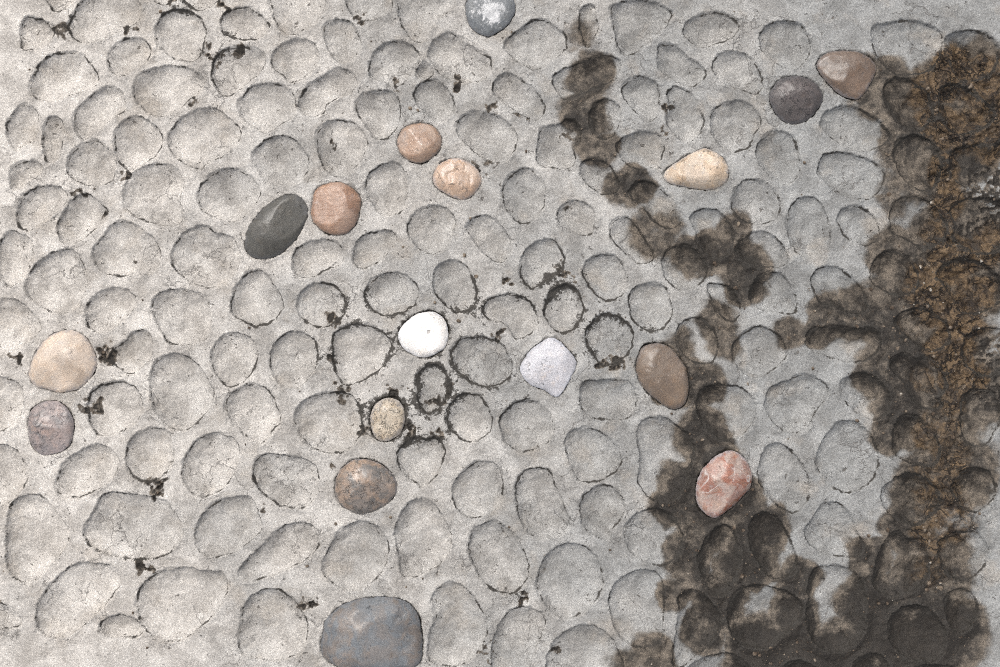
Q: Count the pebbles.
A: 17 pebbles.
